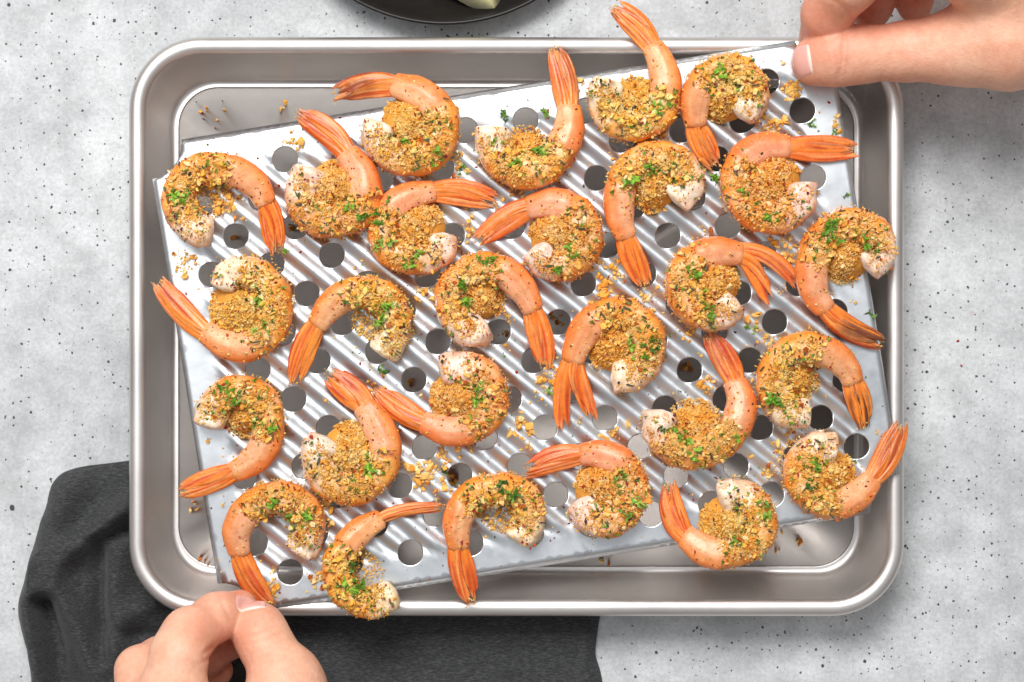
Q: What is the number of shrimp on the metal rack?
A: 27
